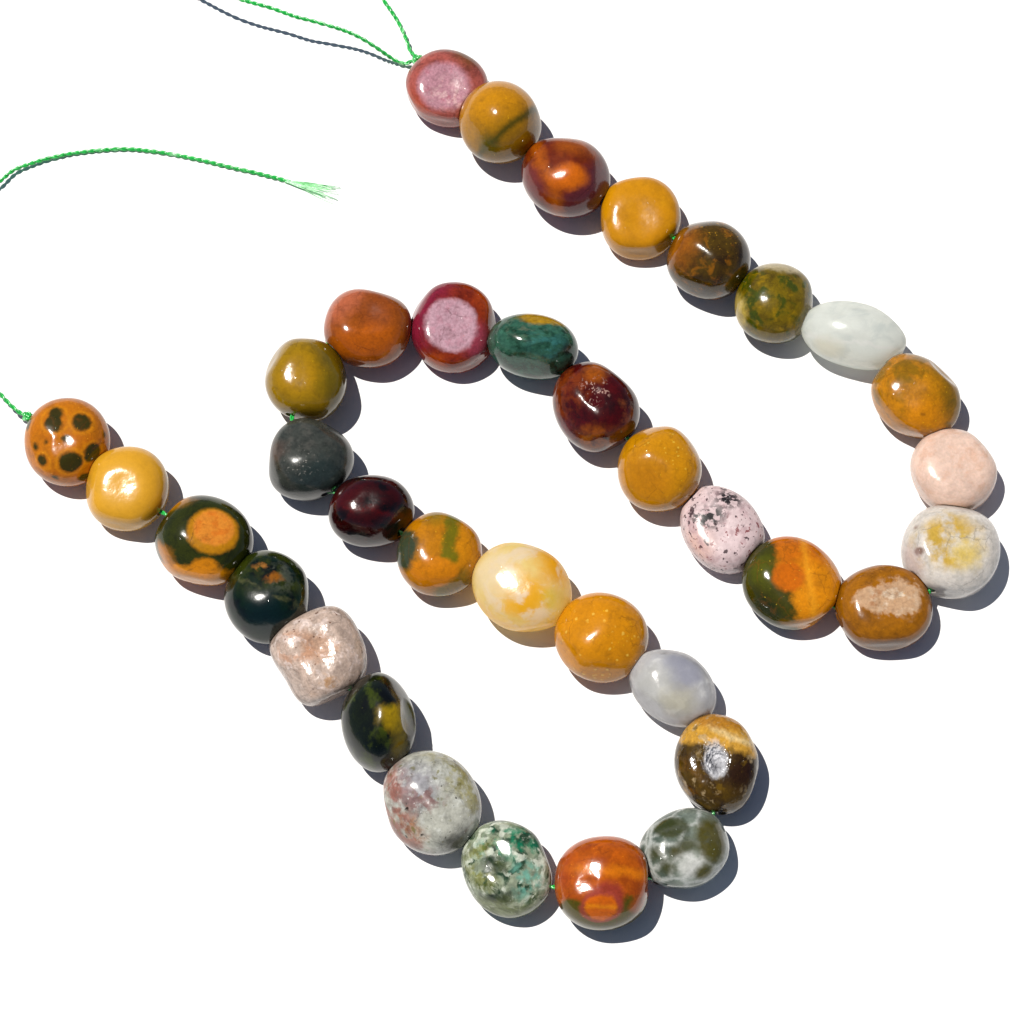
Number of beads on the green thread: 36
